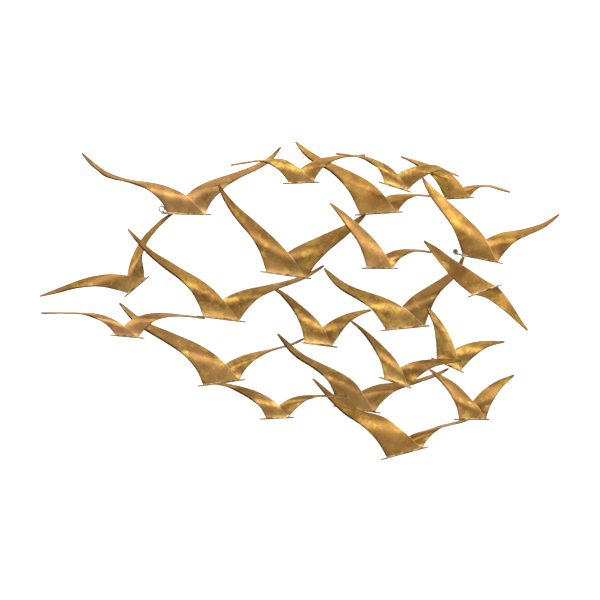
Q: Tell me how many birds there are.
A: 21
